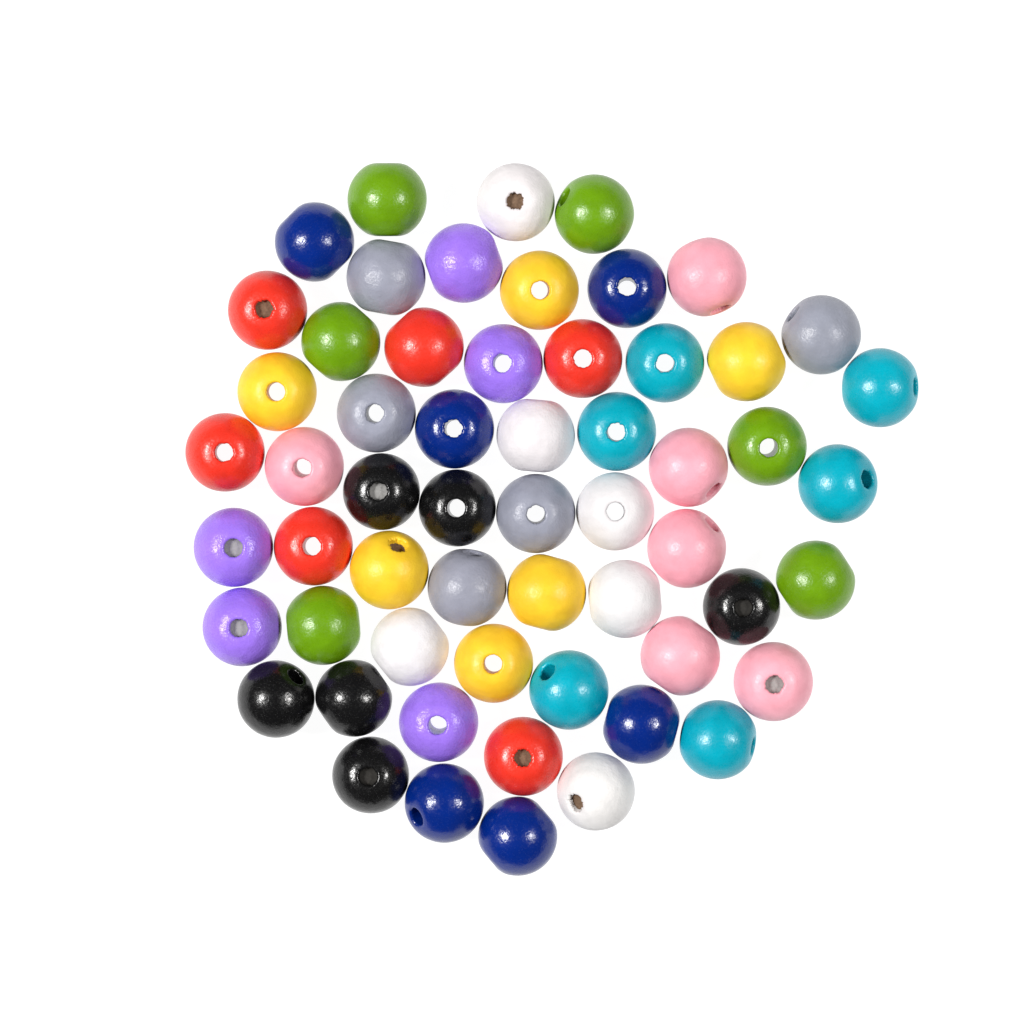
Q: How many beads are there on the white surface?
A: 58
